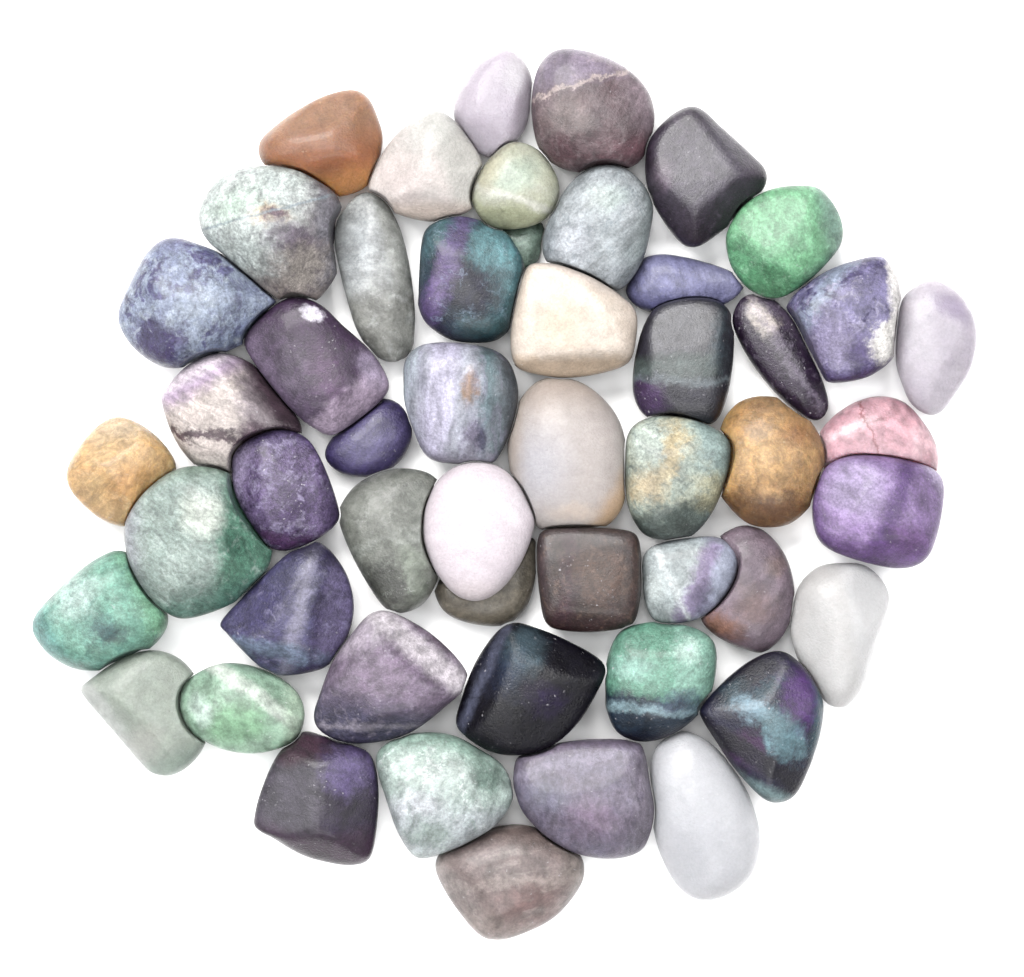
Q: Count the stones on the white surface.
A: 51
